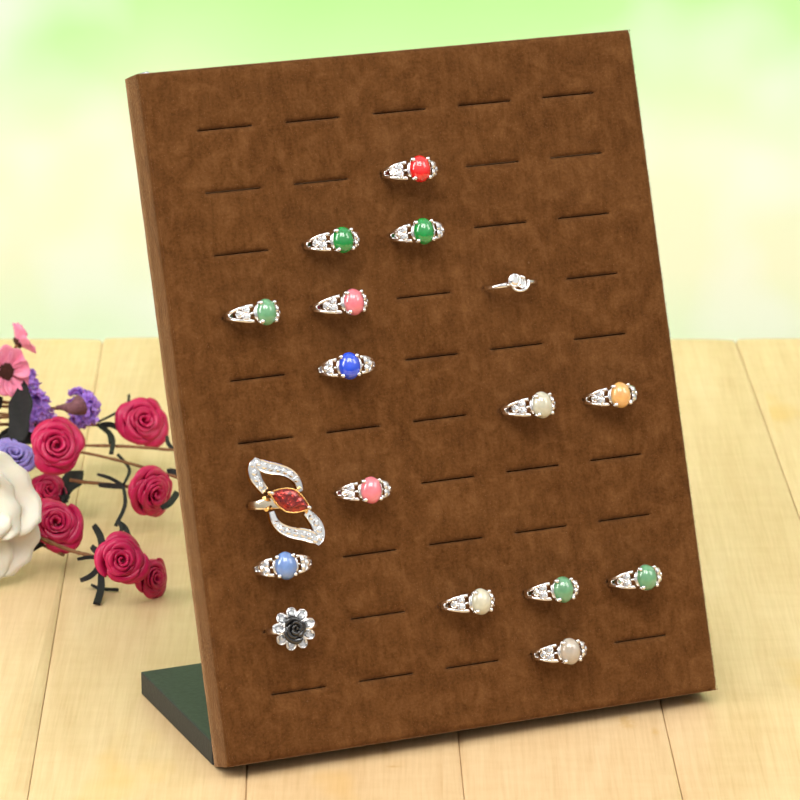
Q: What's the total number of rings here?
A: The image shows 17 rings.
